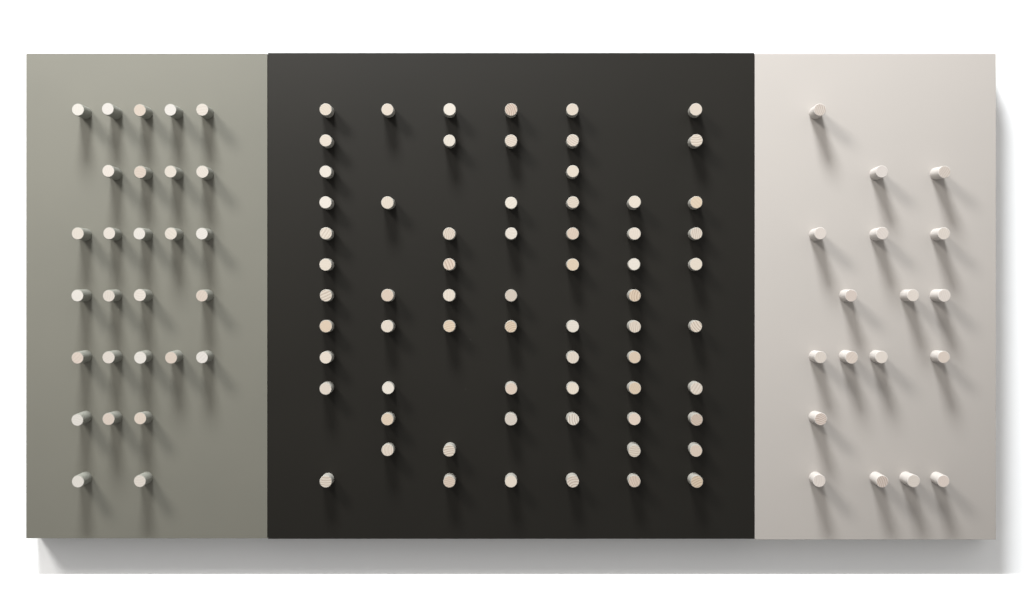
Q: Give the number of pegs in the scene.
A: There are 112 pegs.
